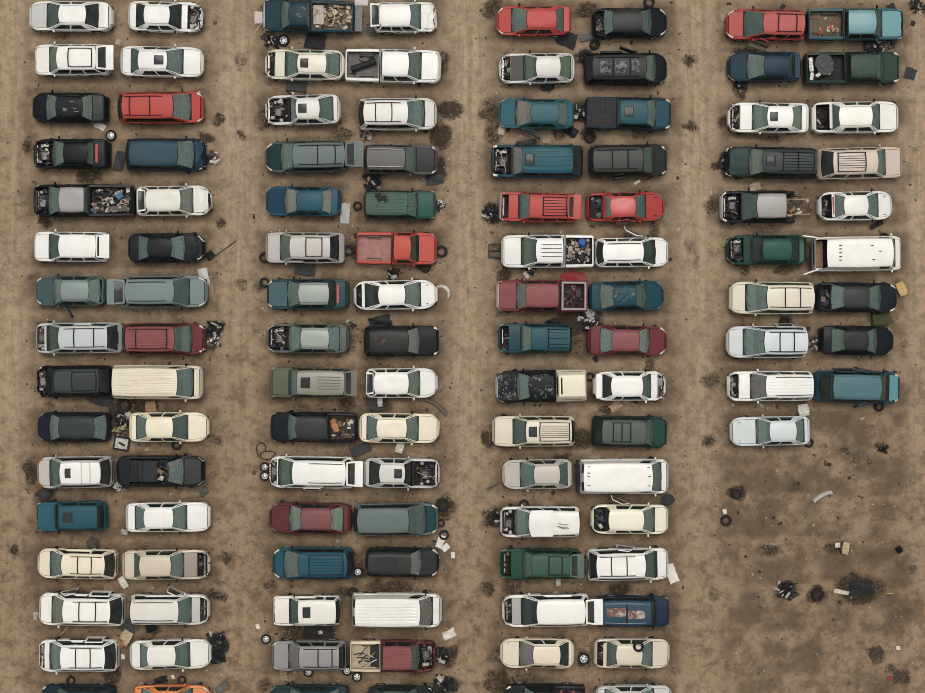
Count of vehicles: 115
